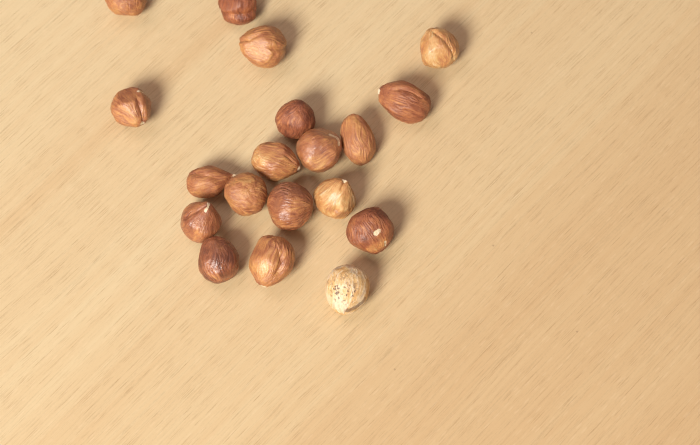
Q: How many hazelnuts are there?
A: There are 19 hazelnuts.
